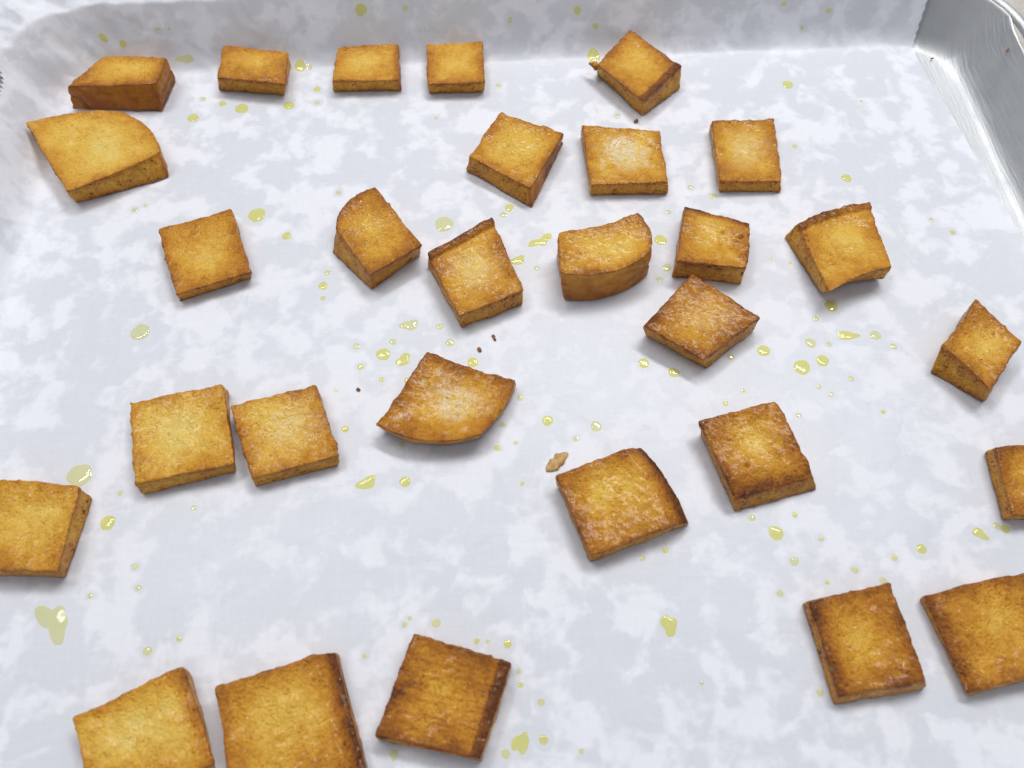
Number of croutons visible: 29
